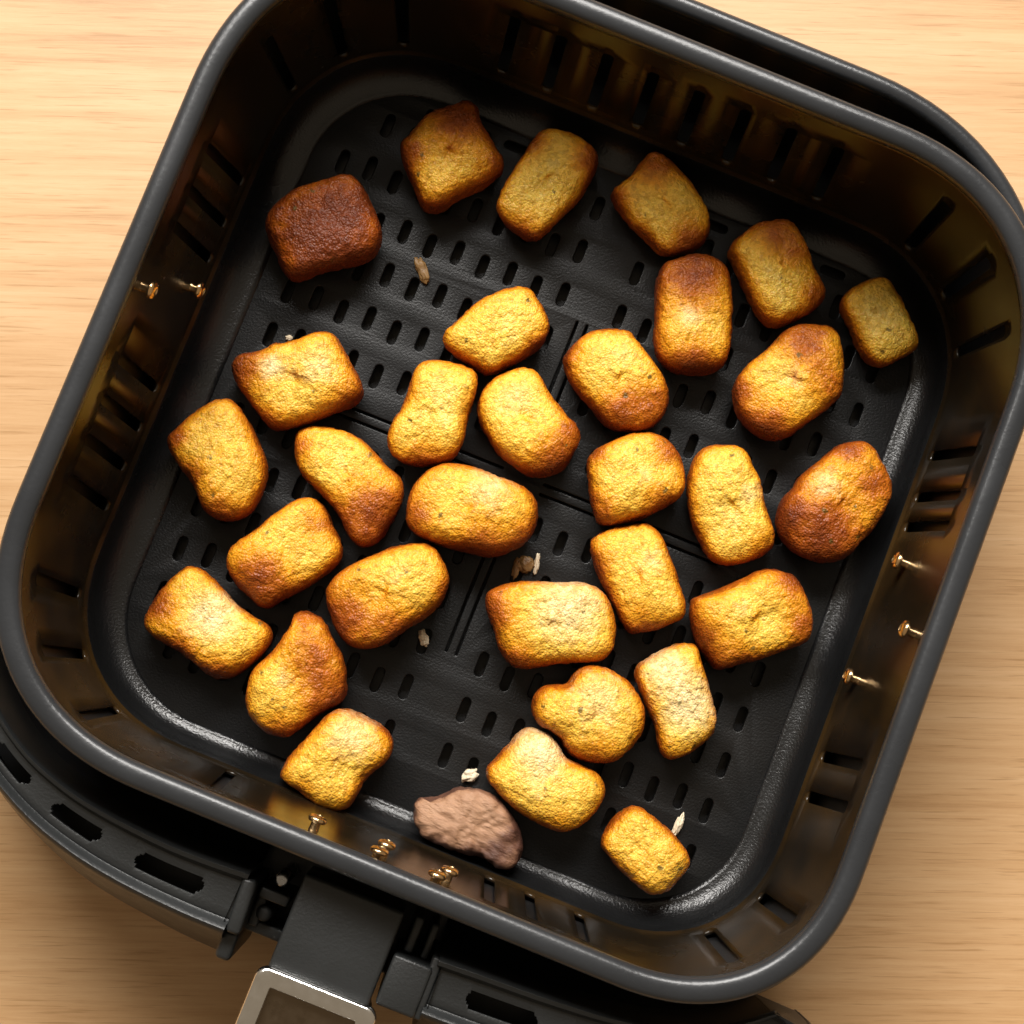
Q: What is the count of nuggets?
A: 31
